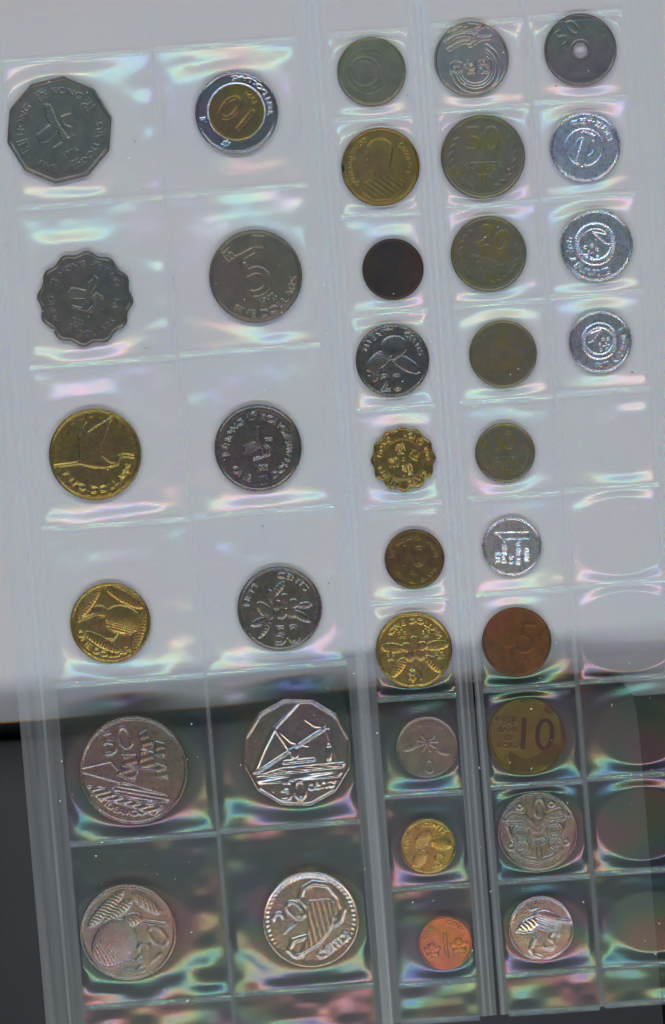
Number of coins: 36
